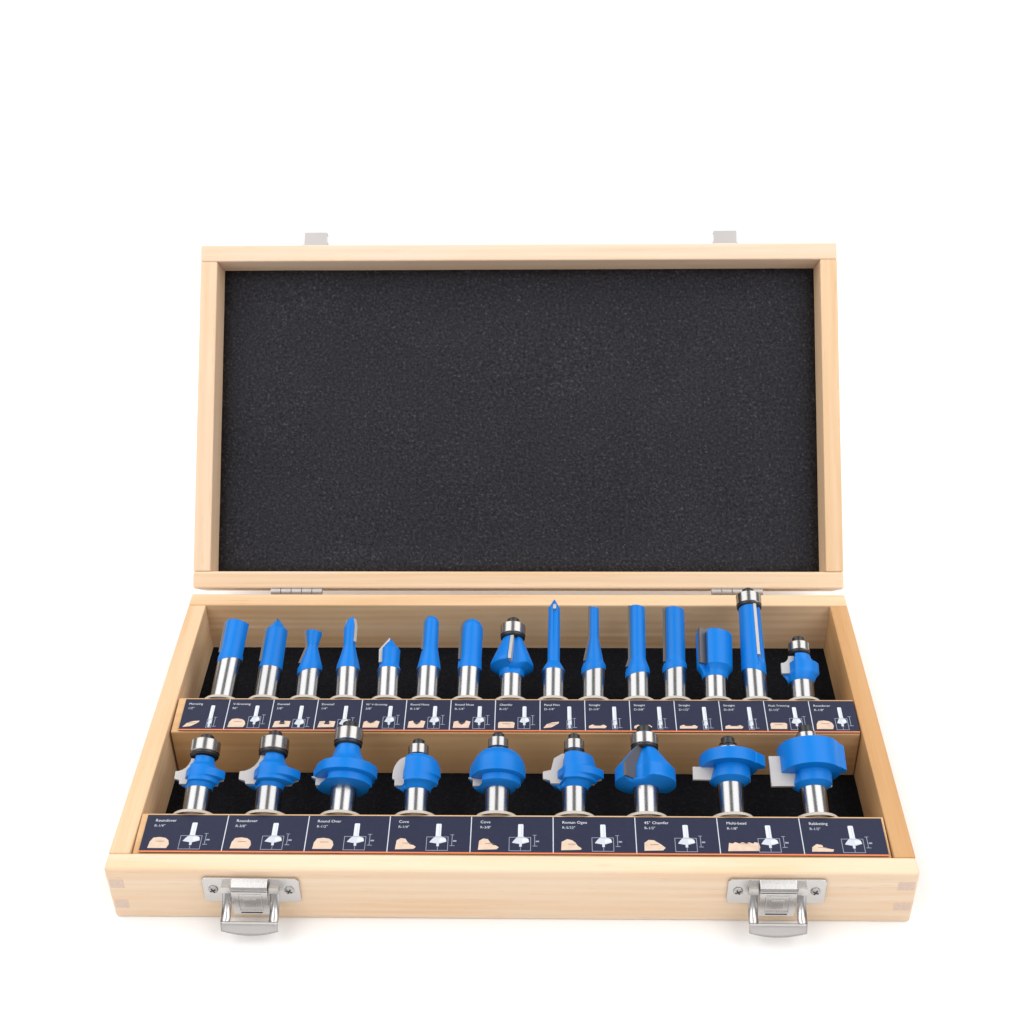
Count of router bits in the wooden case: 24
